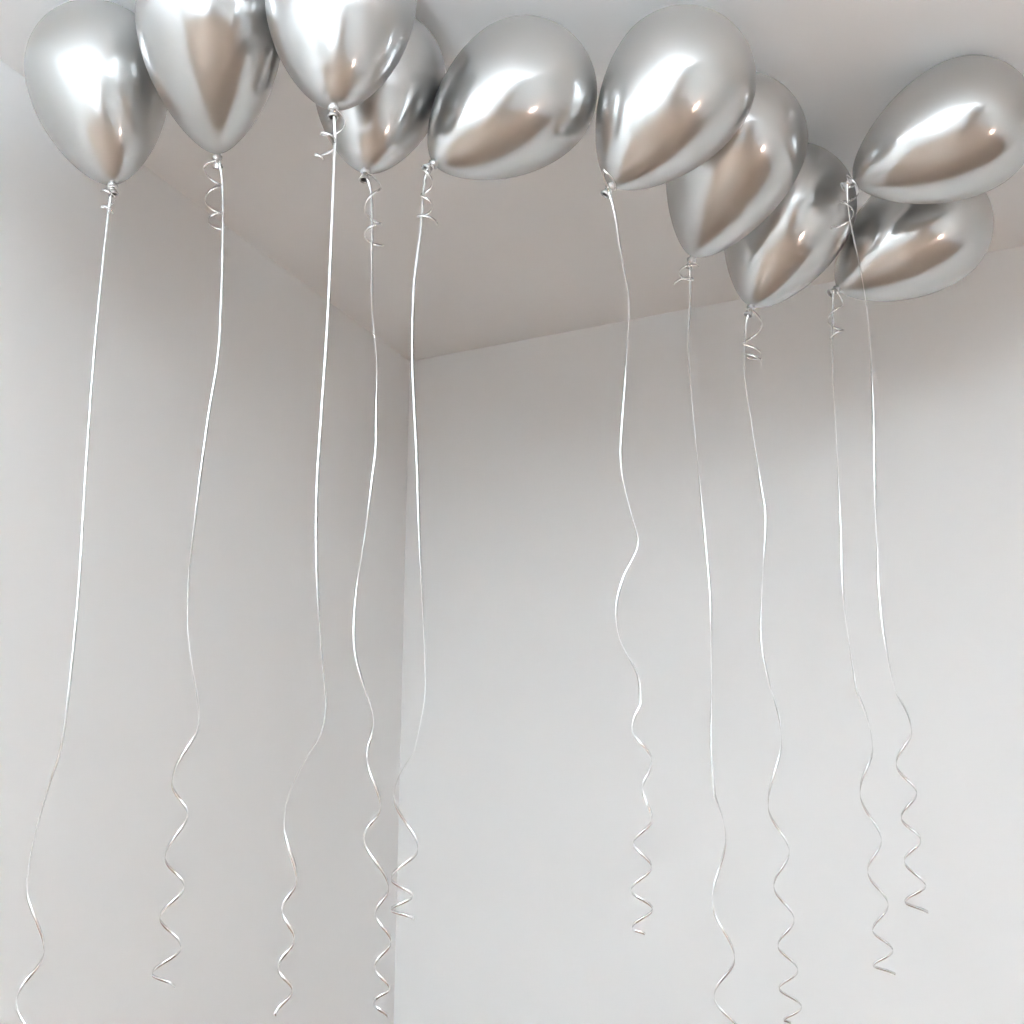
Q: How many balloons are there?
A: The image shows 10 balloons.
